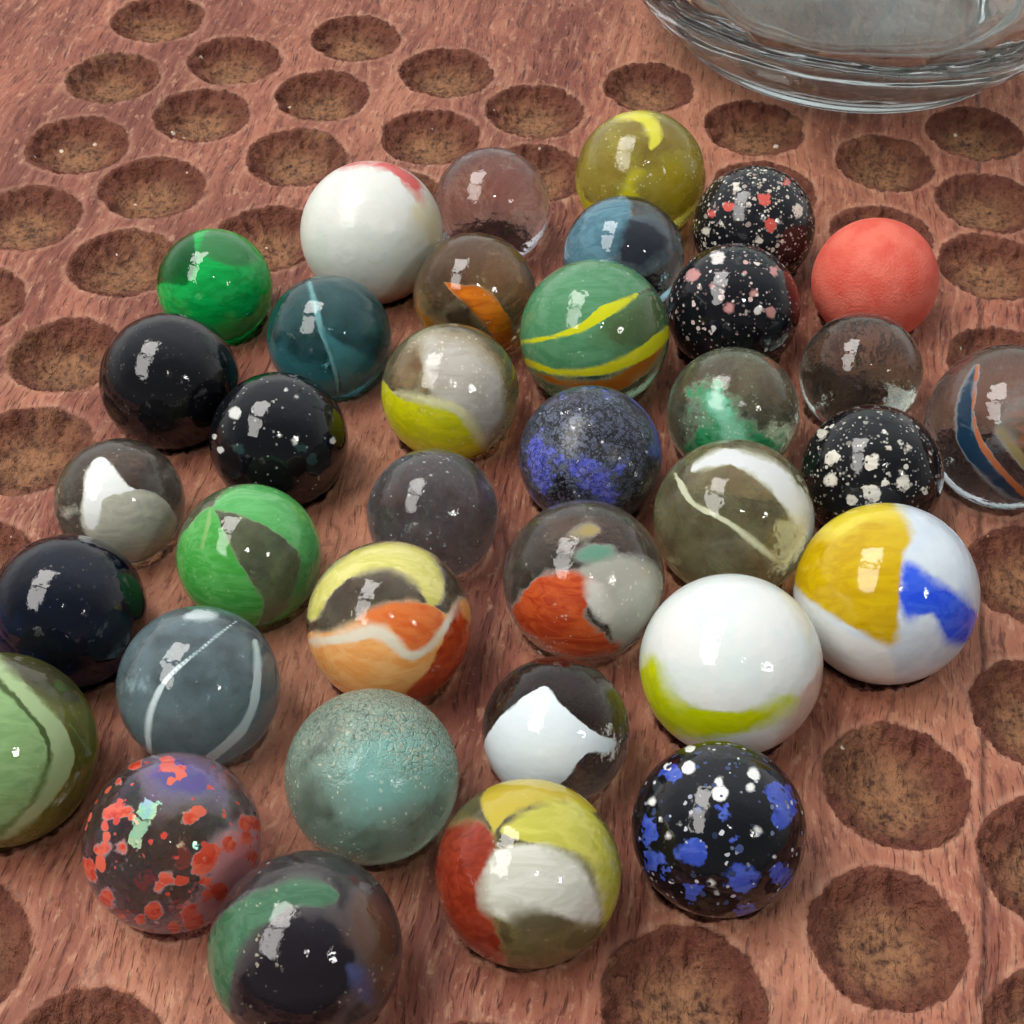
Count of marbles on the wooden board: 36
